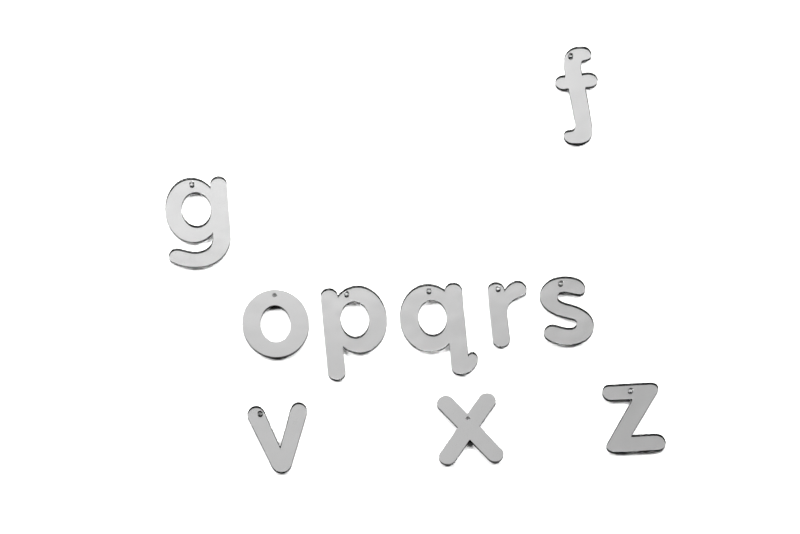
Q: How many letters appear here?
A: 10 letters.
